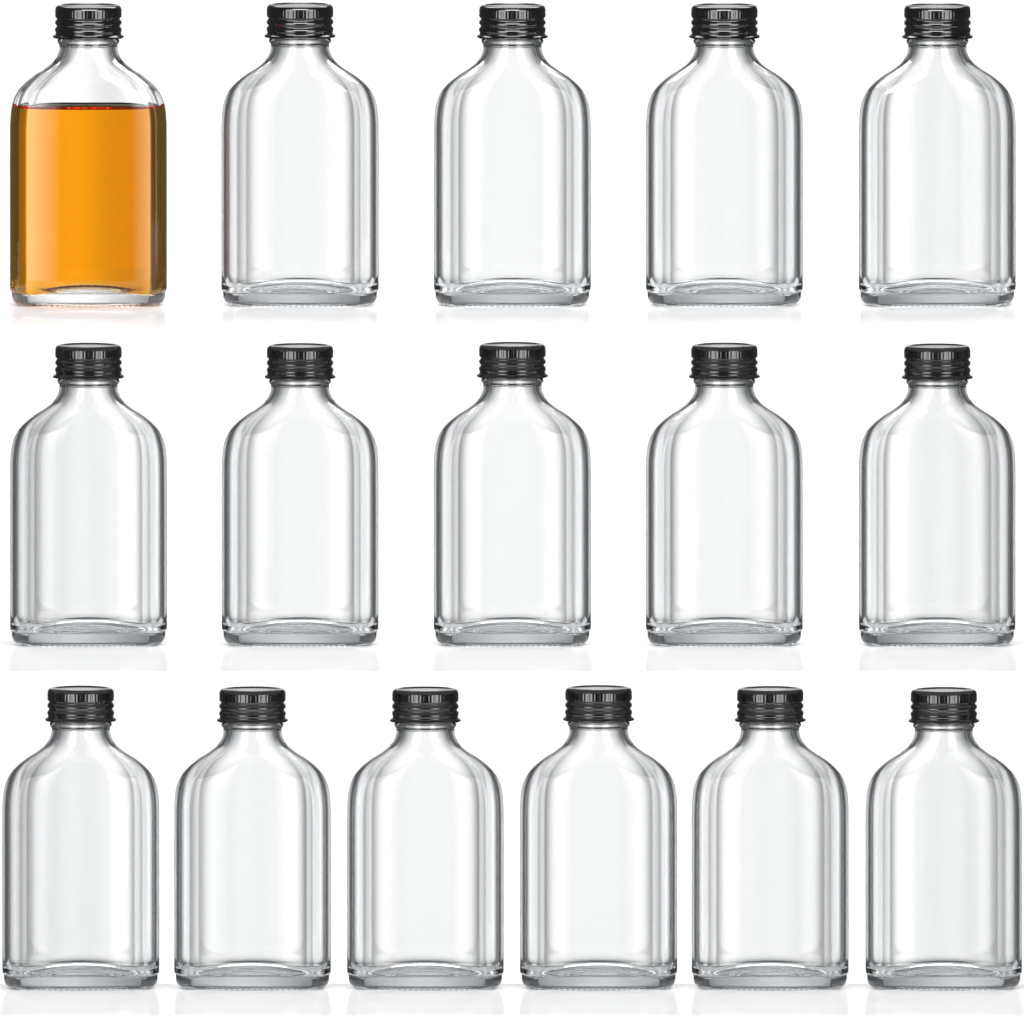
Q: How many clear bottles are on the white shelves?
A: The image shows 15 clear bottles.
